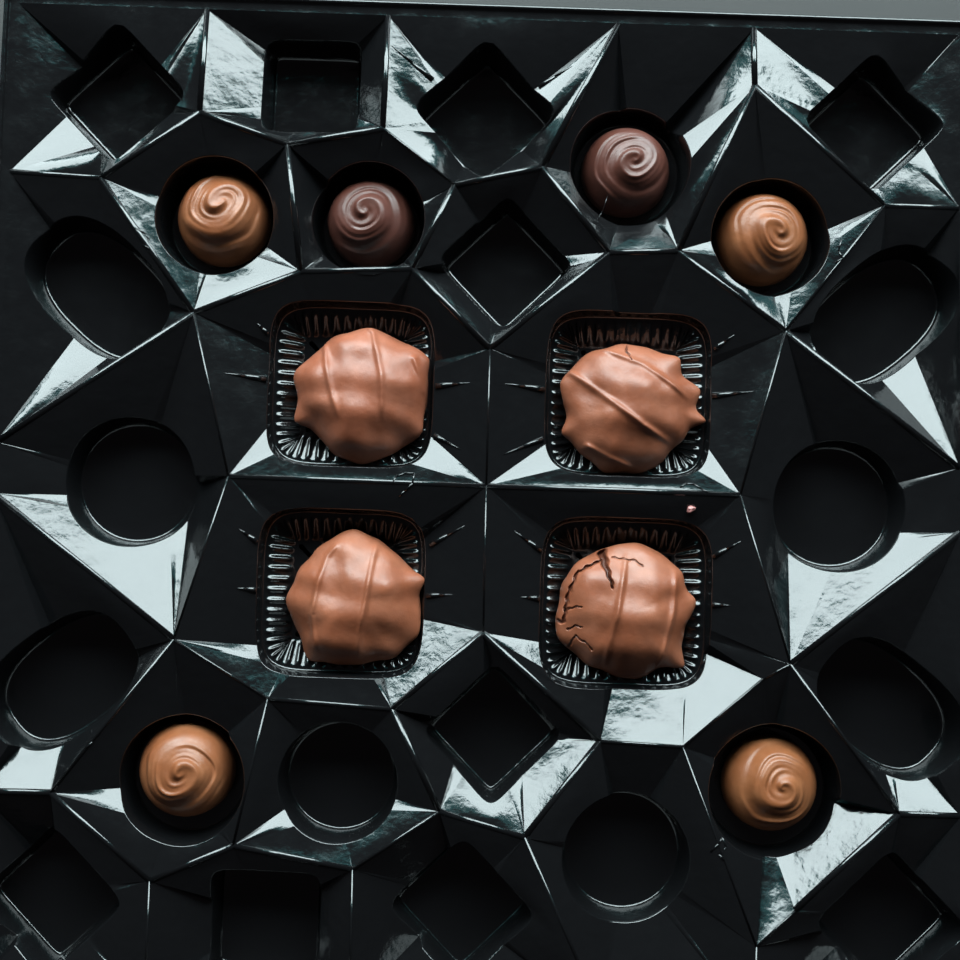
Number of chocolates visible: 10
